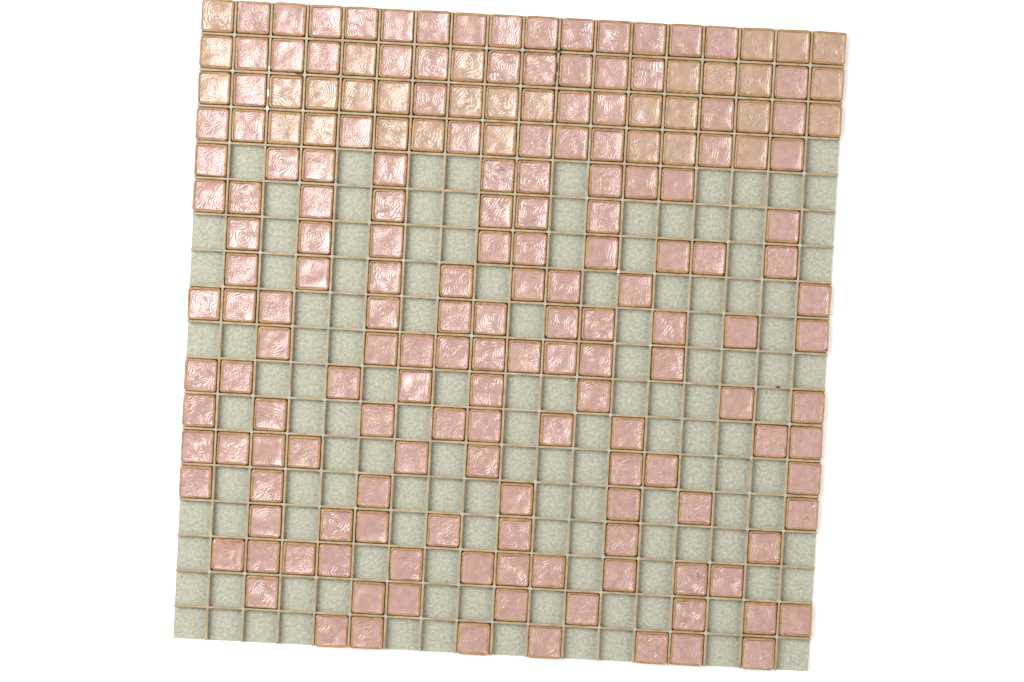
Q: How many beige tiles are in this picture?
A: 31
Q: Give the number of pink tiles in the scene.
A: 160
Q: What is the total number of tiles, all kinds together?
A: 191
